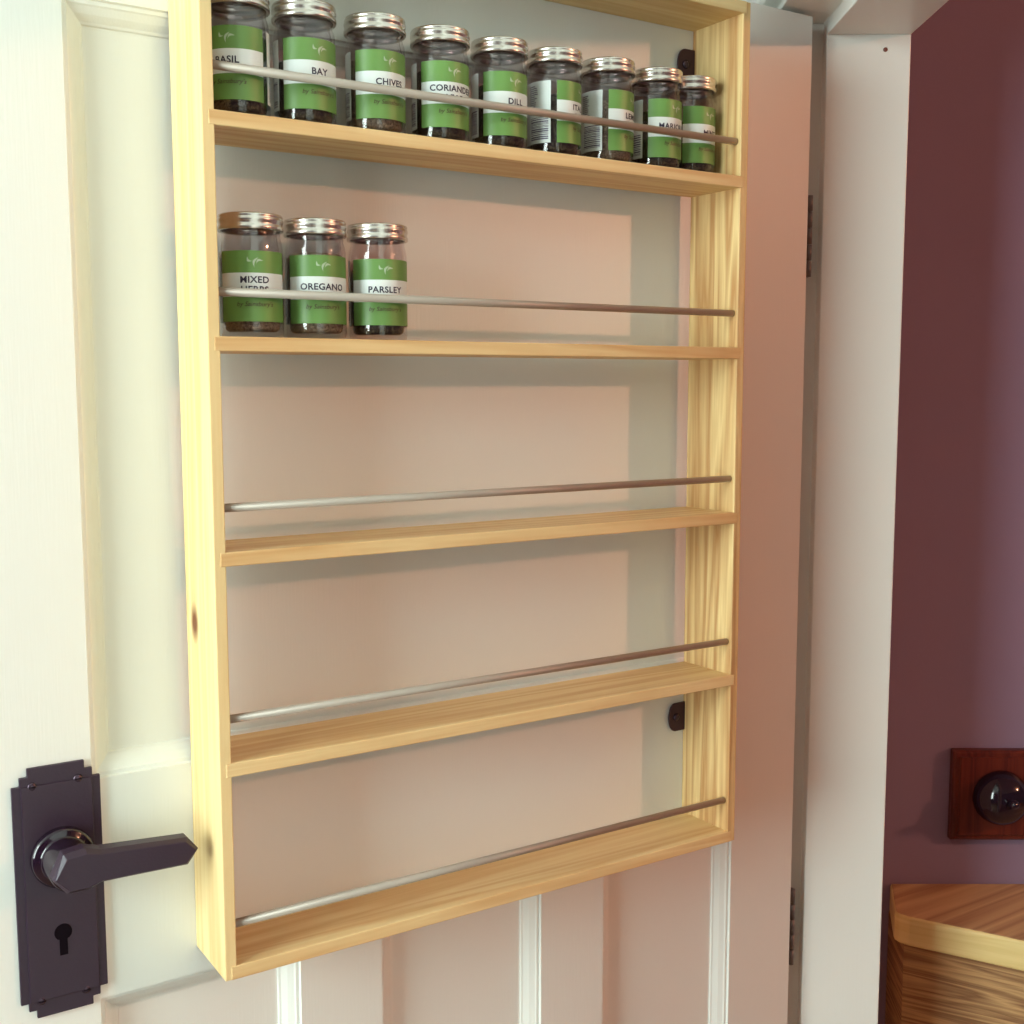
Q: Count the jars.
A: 12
